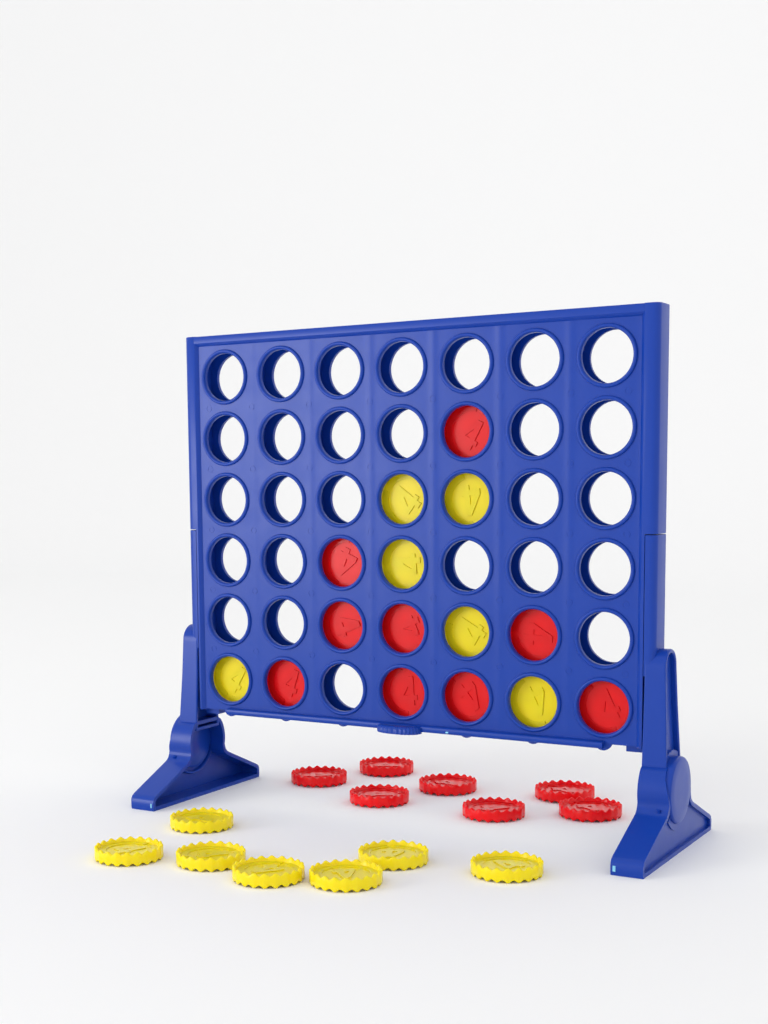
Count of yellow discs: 13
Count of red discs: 16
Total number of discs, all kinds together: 29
